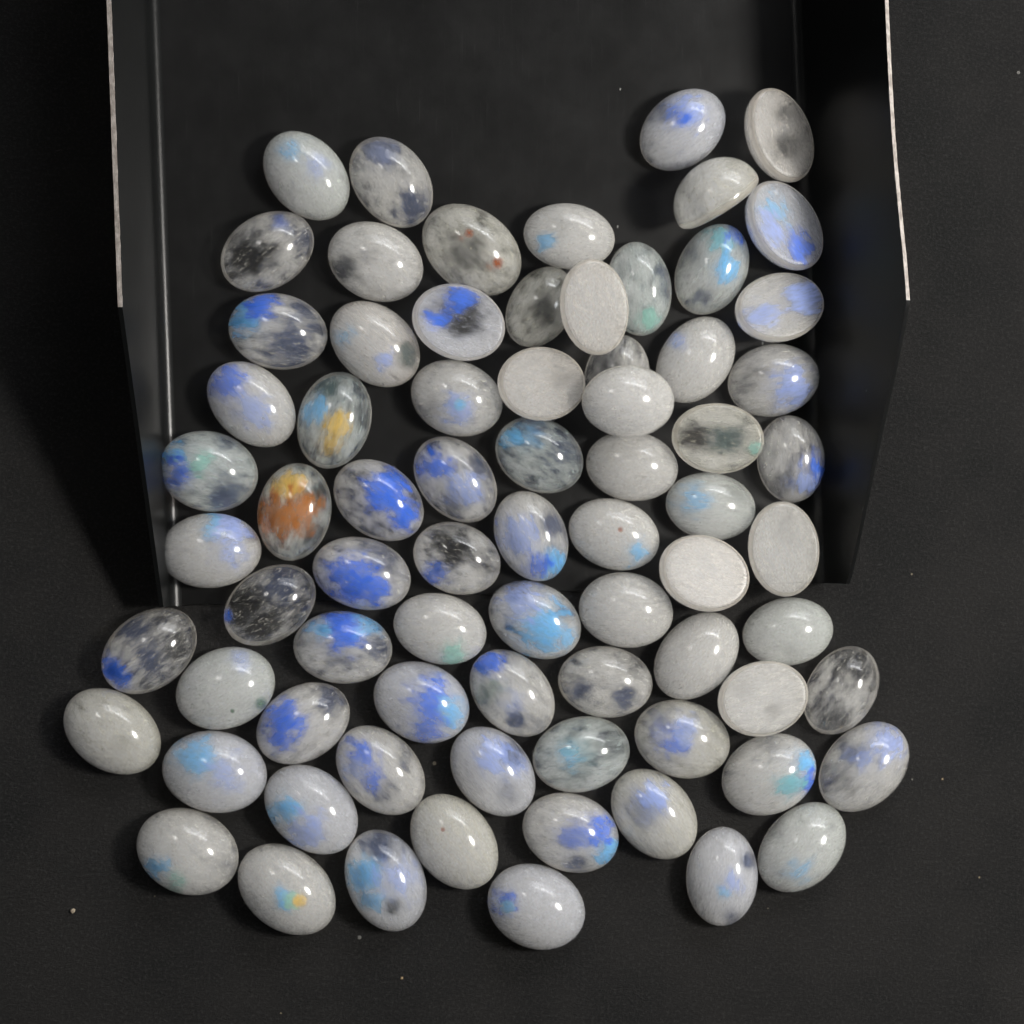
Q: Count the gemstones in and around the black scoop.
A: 75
